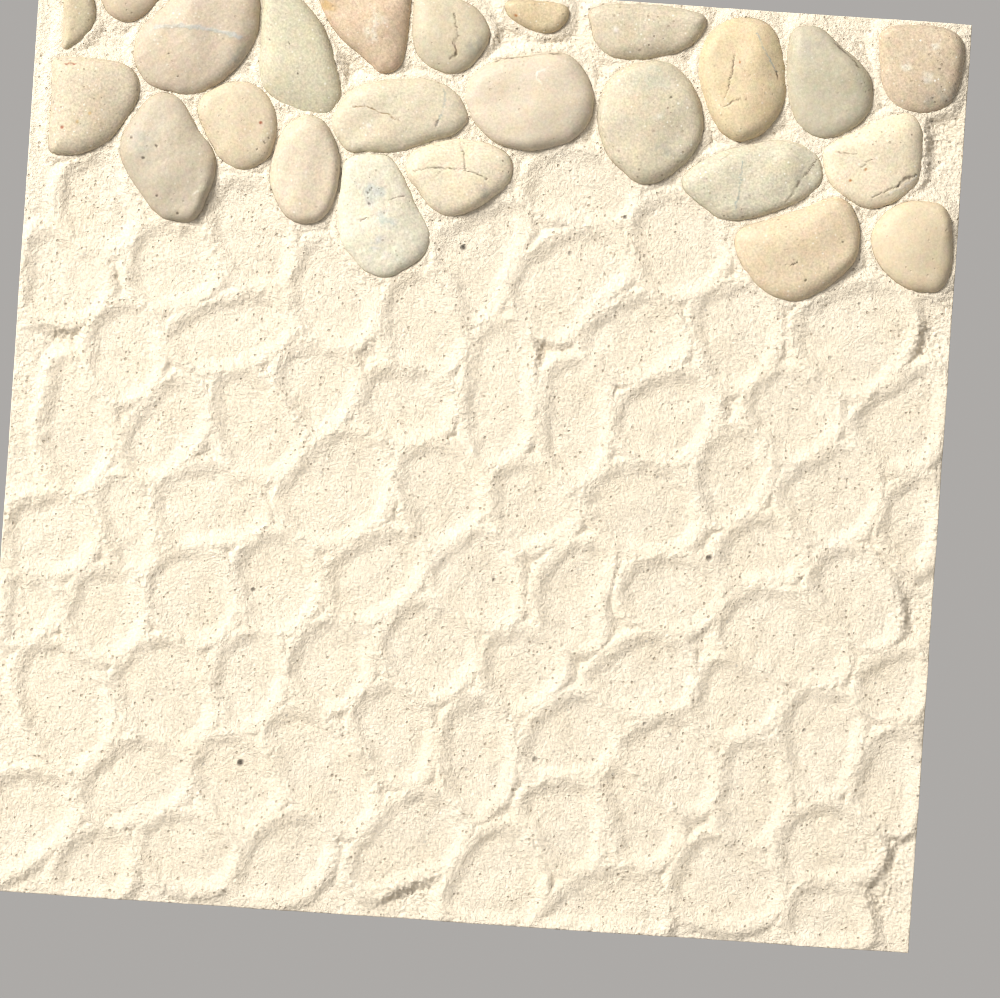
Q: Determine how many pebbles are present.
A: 24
